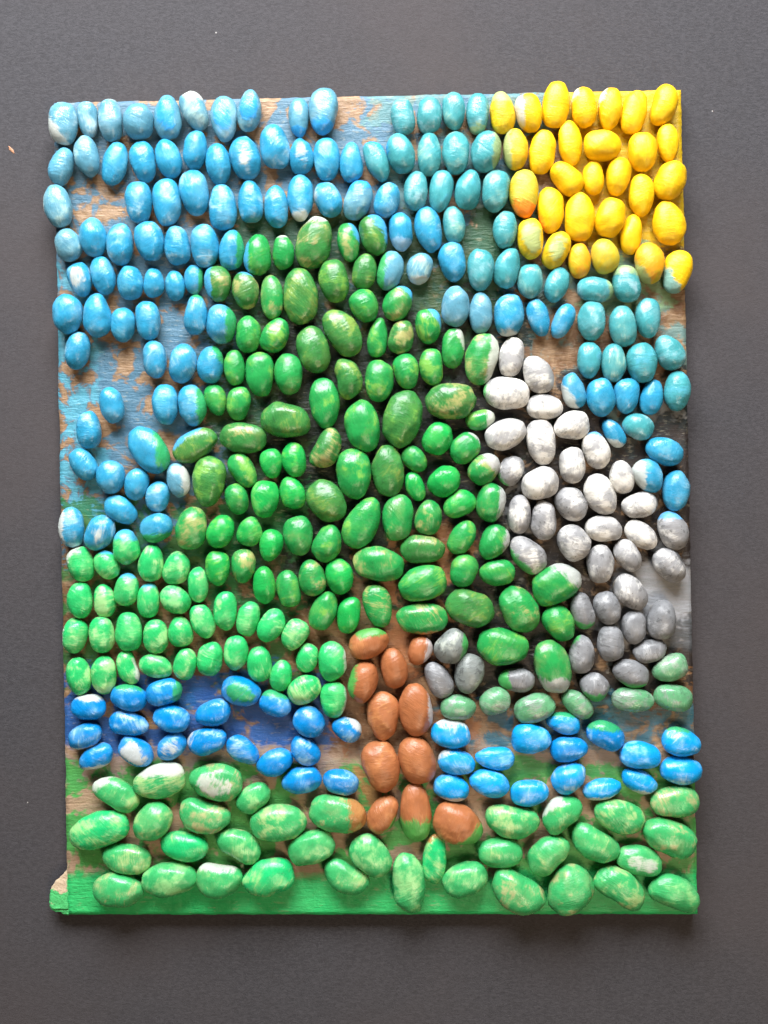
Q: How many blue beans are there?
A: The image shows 154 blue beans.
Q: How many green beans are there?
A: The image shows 166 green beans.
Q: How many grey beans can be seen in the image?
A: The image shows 39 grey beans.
